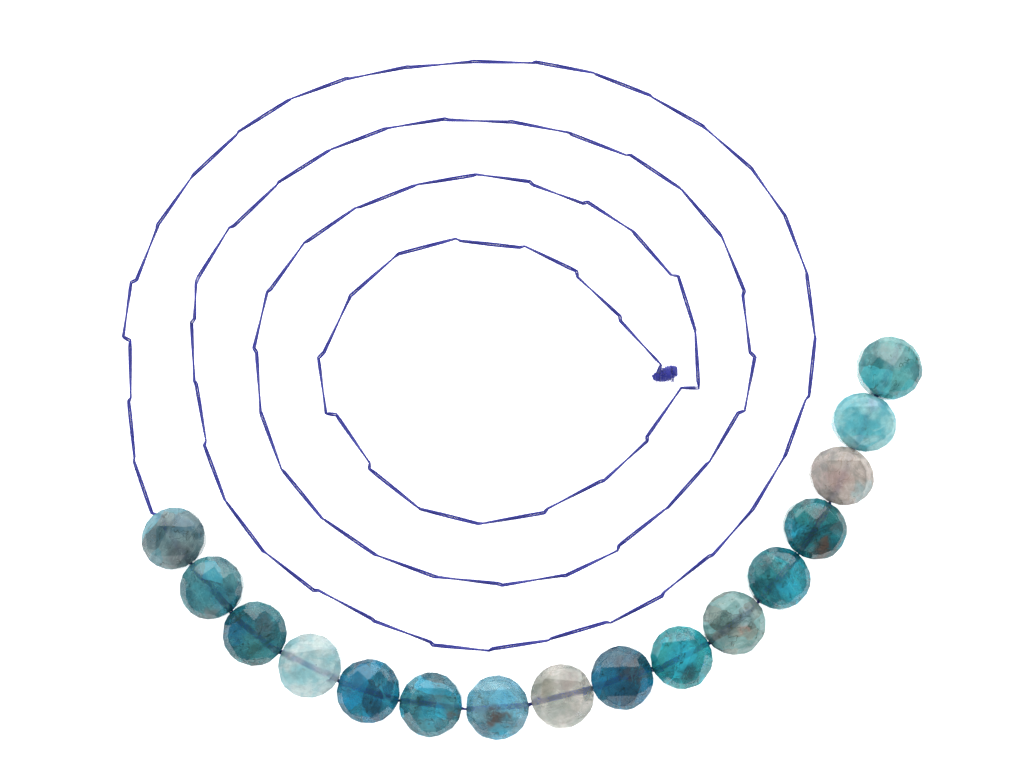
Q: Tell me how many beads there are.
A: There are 16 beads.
